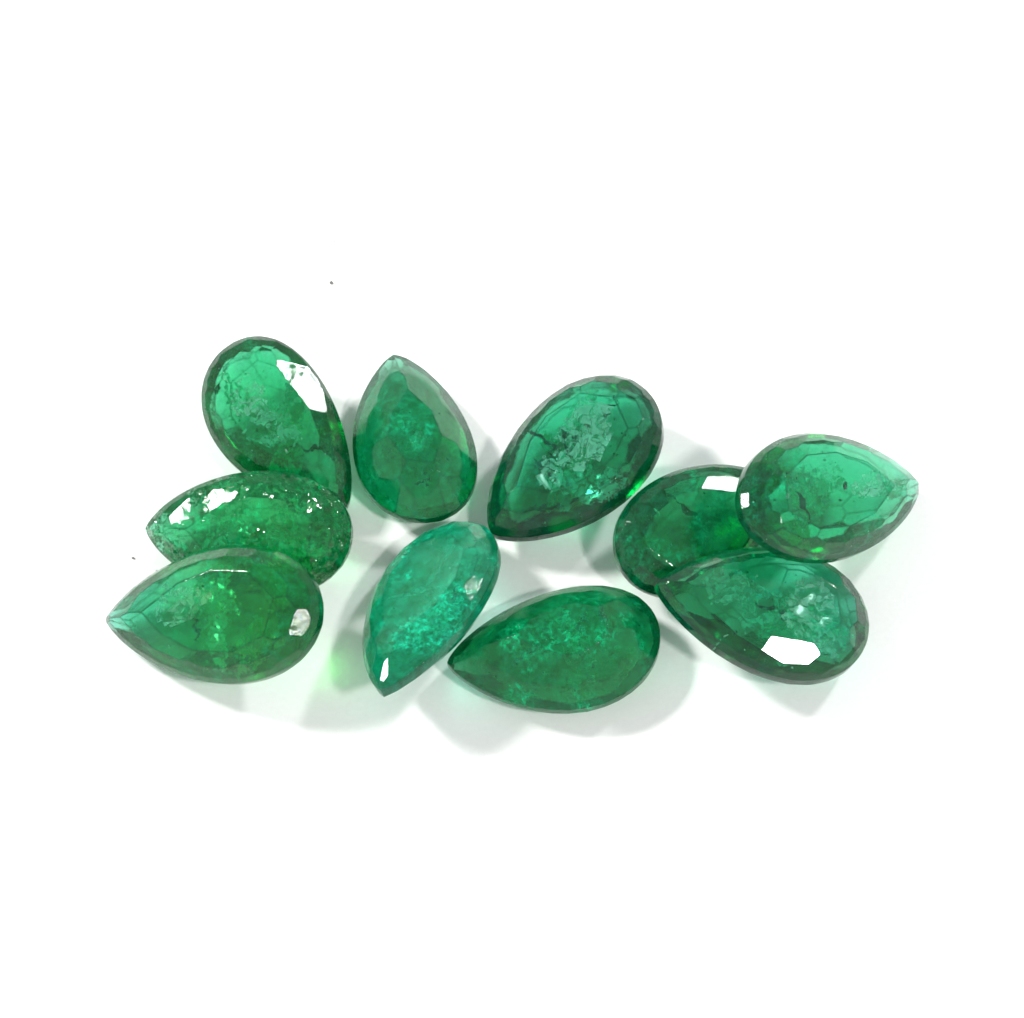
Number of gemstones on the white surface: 10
